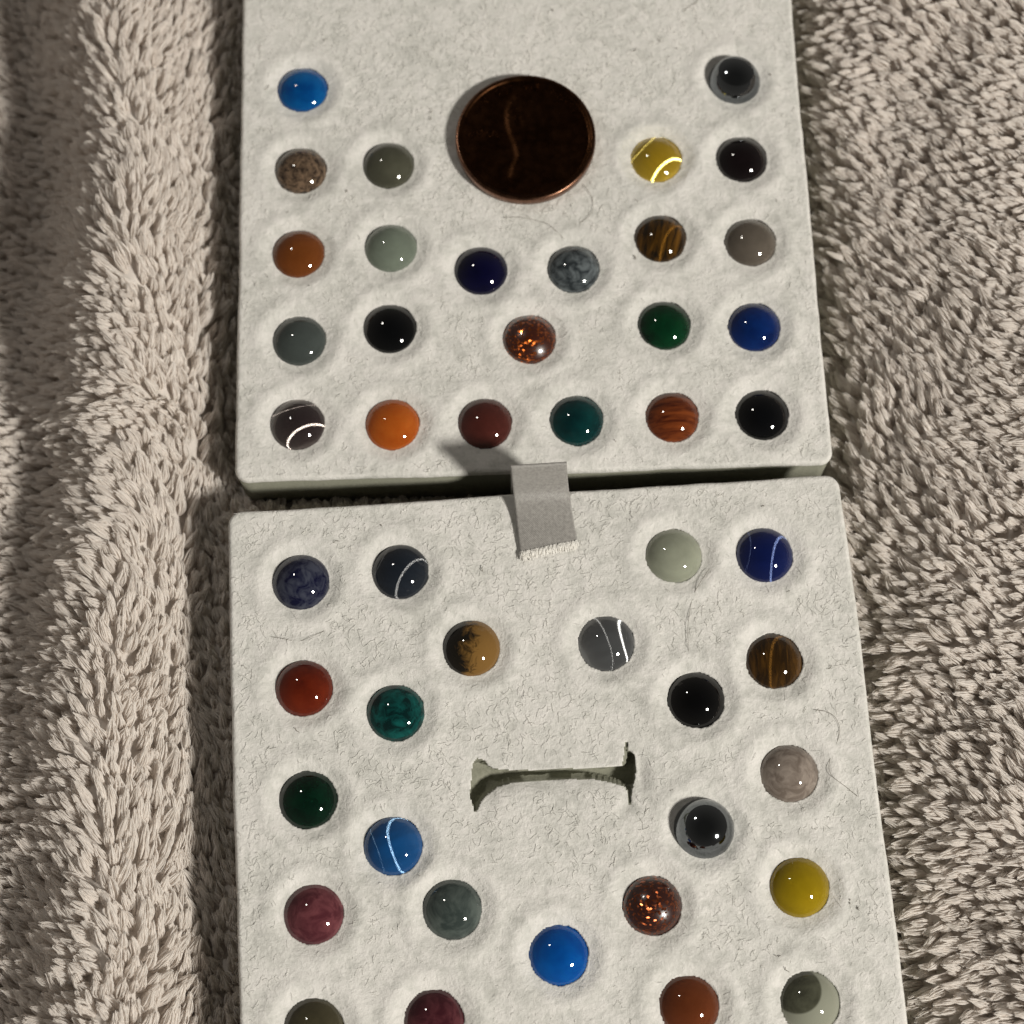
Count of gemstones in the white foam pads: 46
